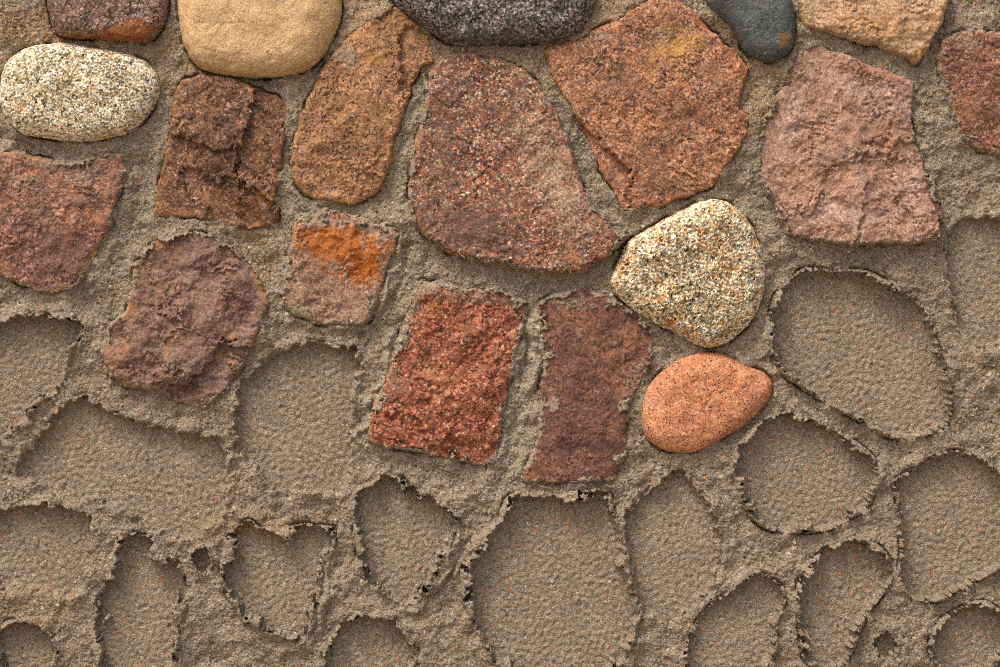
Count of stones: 19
